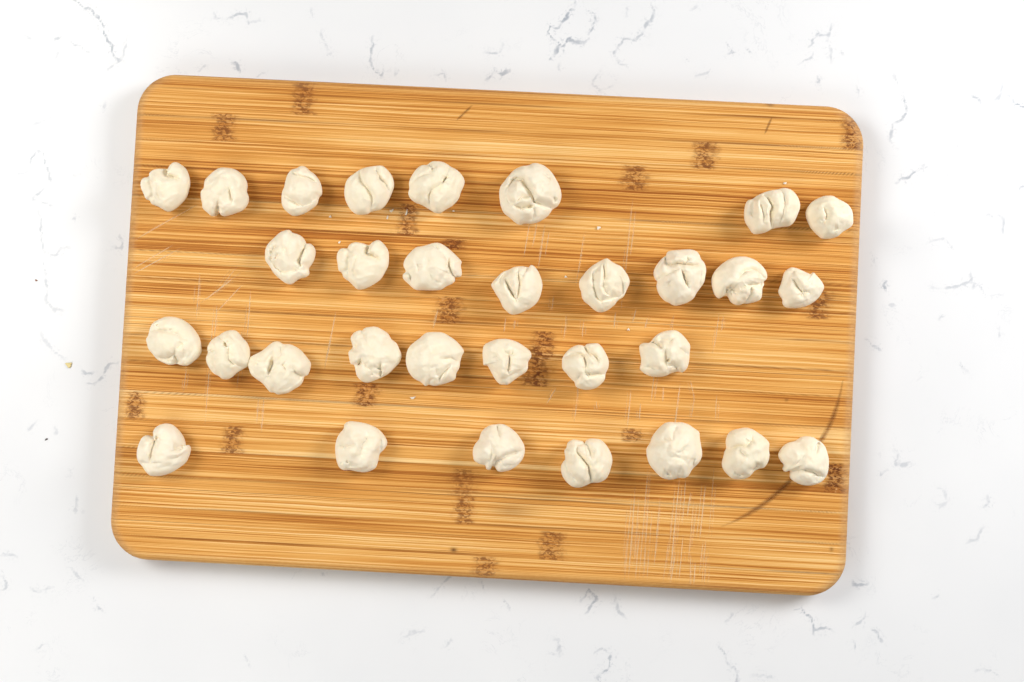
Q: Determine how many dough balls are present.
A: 31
